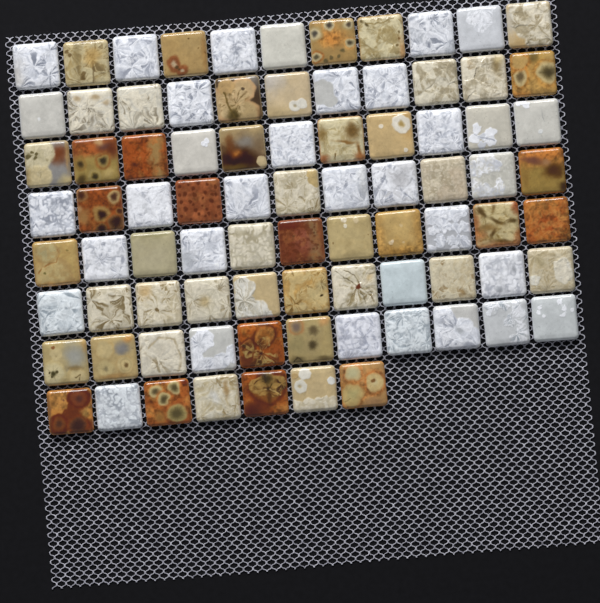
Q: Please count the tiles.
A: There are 84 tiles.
